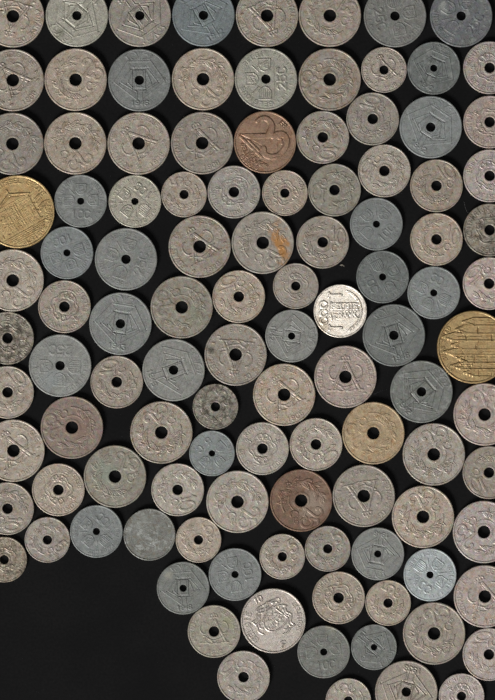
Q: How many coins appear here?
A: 110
